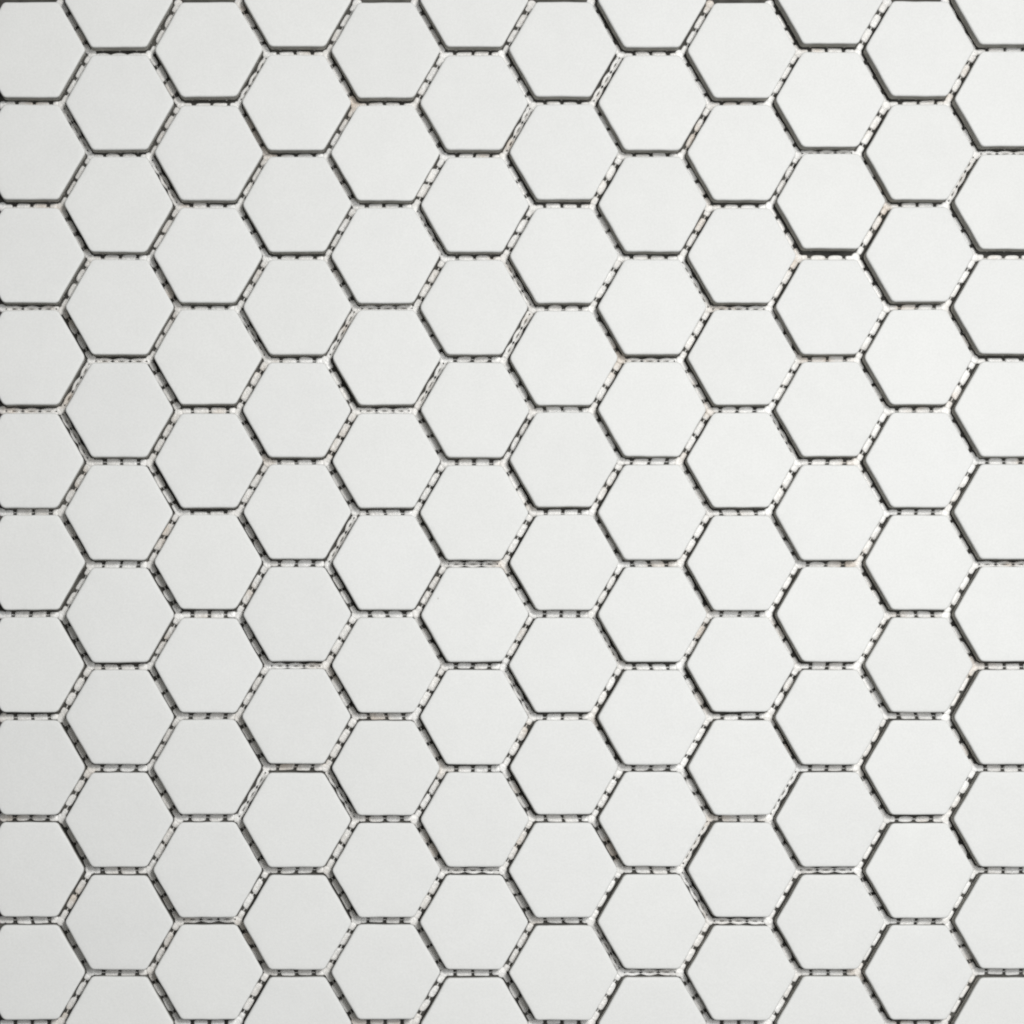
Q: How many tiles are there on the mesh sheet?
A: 126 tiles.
